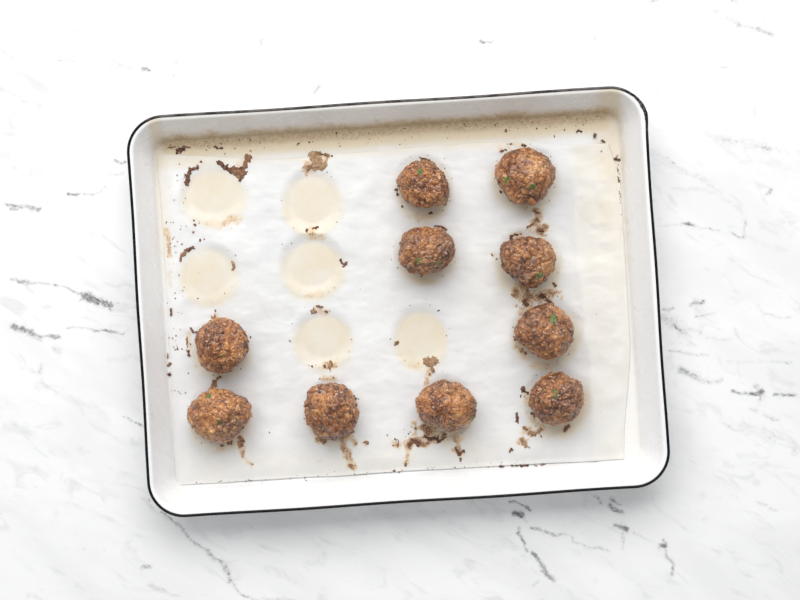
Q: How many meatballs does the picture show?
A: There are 10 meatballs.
